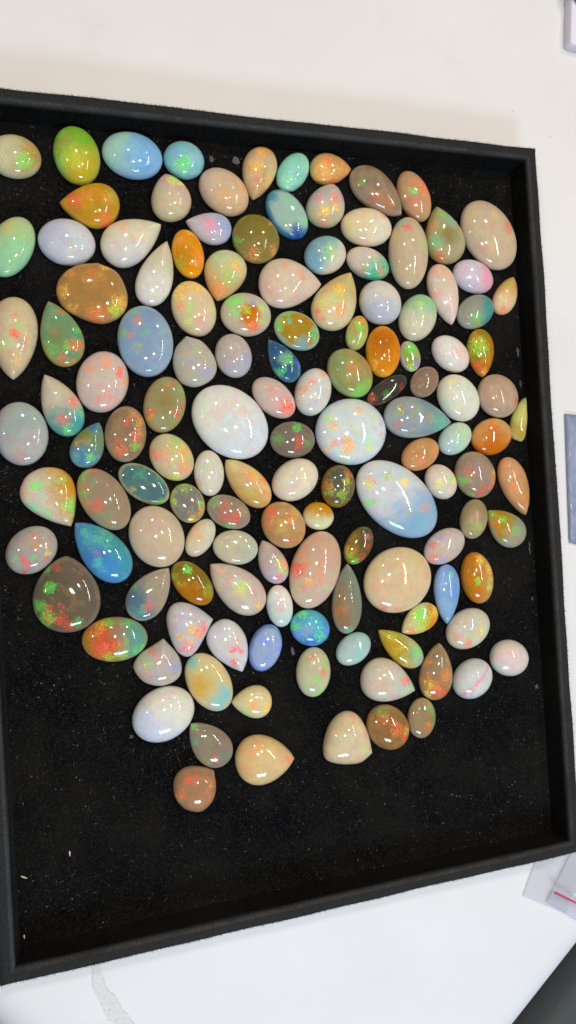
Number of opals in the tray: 132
